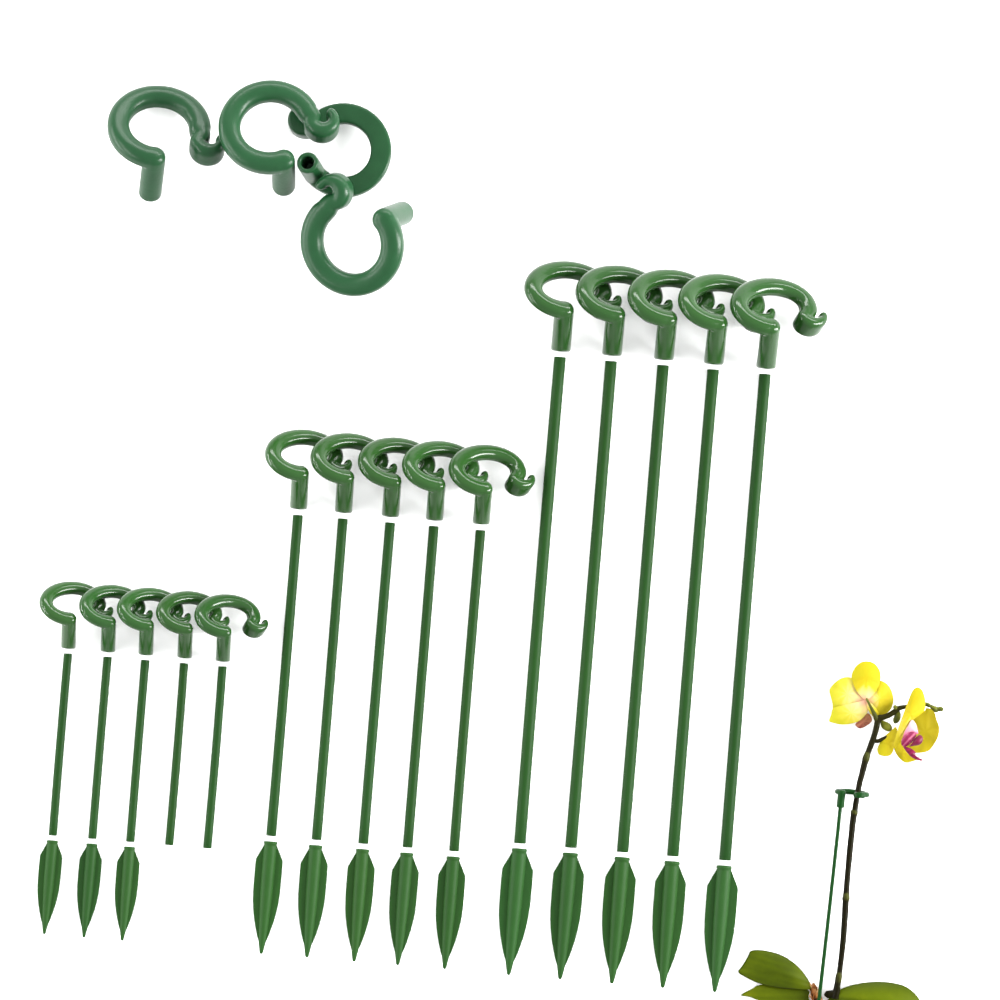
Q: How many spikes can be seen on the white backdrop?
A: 13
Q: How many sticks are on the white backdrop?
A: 16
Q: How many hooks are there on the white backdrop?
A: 20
